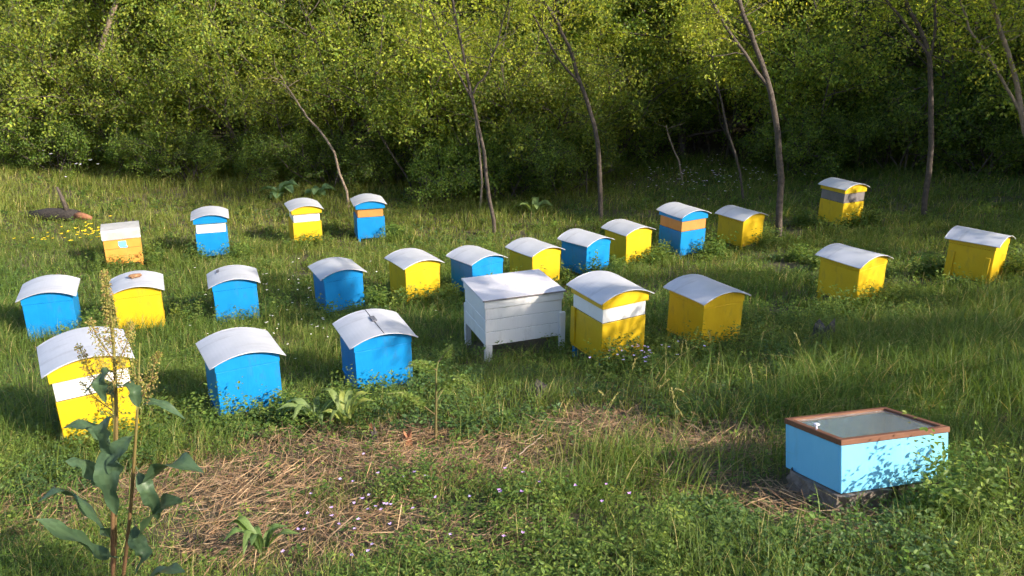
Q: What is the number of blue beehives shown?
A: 10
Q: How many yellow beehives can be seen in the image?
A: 12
